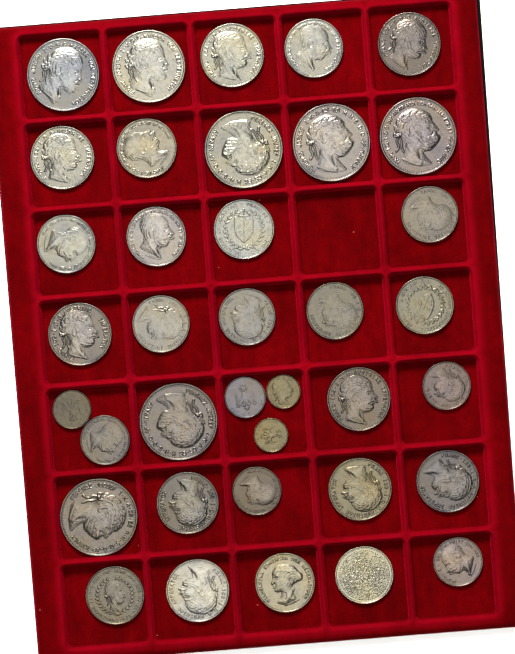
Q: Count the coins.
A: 37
